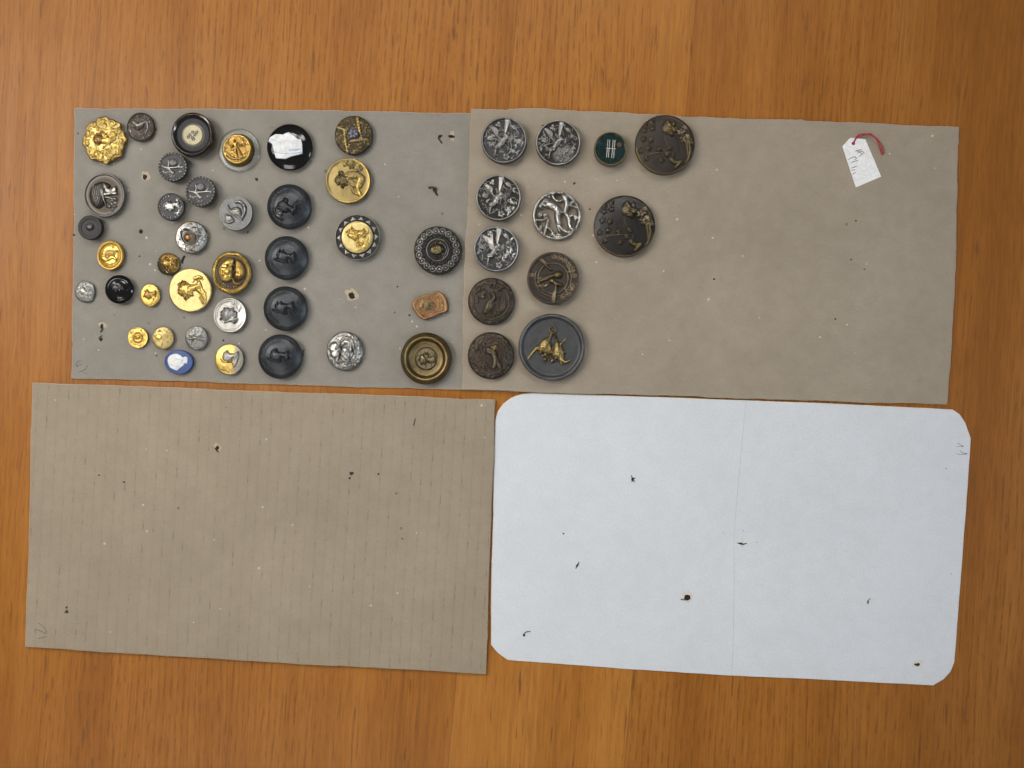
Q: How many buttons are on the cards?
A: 48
